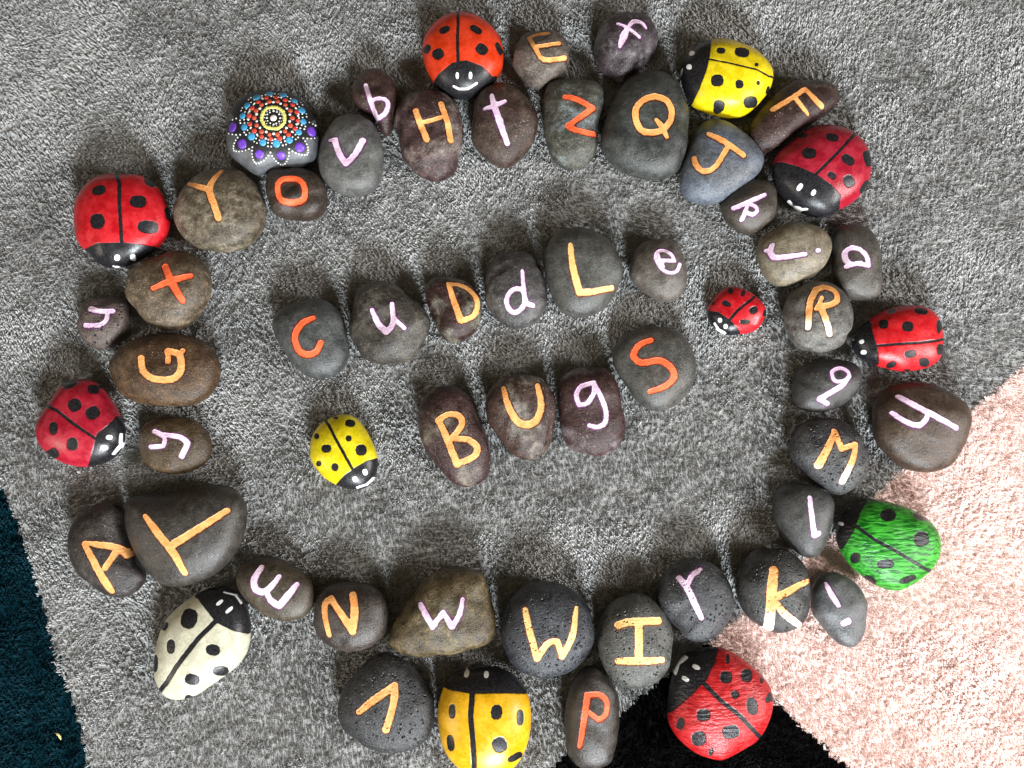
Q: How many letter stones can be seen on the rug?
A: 46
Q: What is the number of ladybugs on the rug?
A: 12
